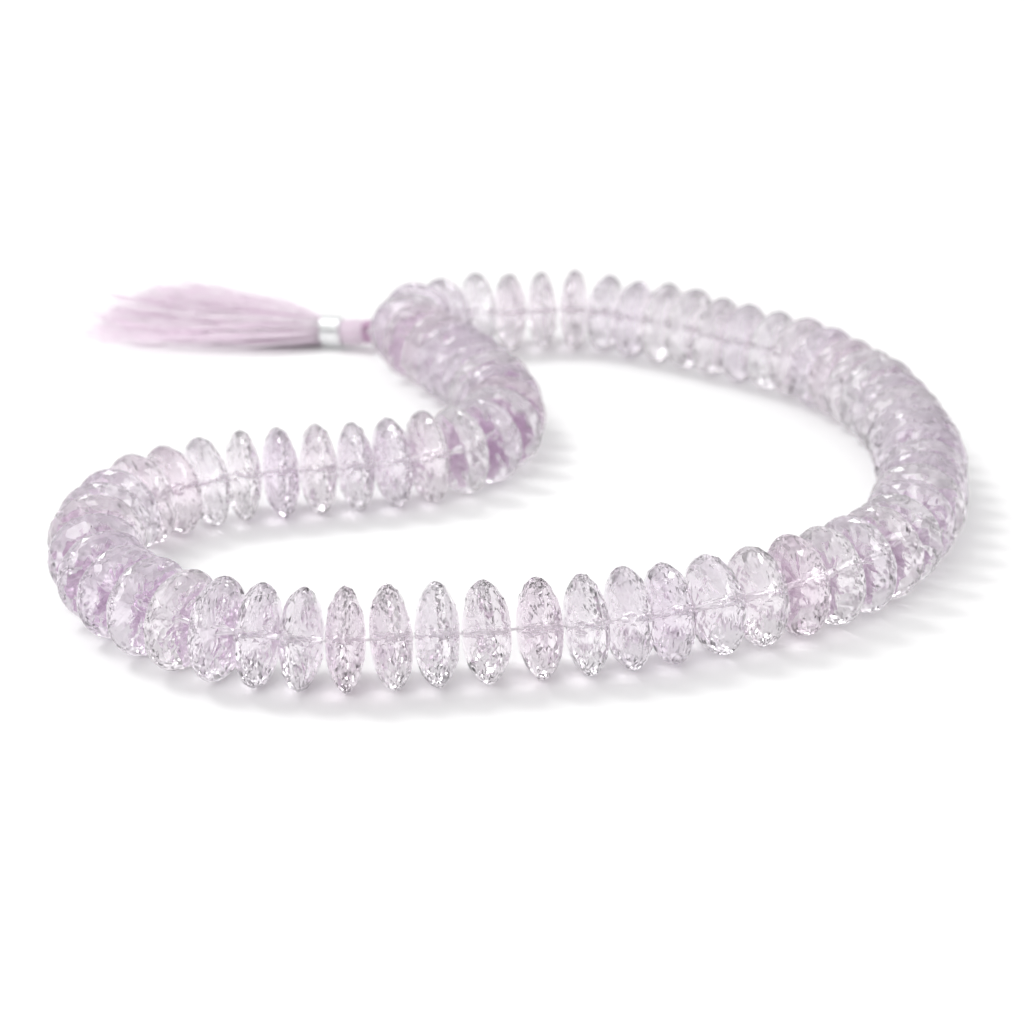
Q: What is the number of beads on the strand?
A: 74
